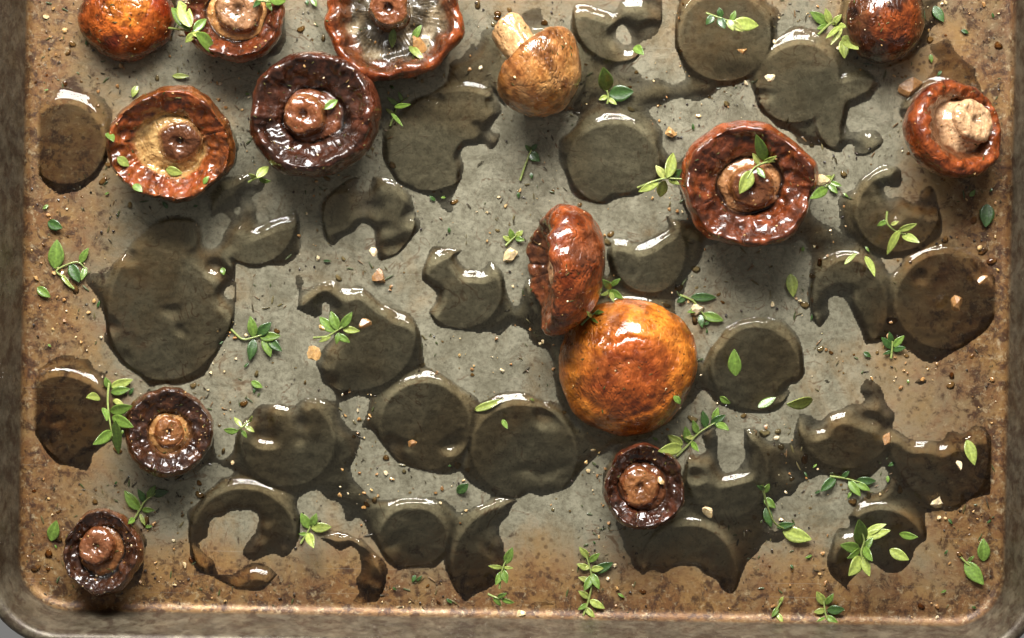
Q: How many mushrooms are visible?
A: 14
